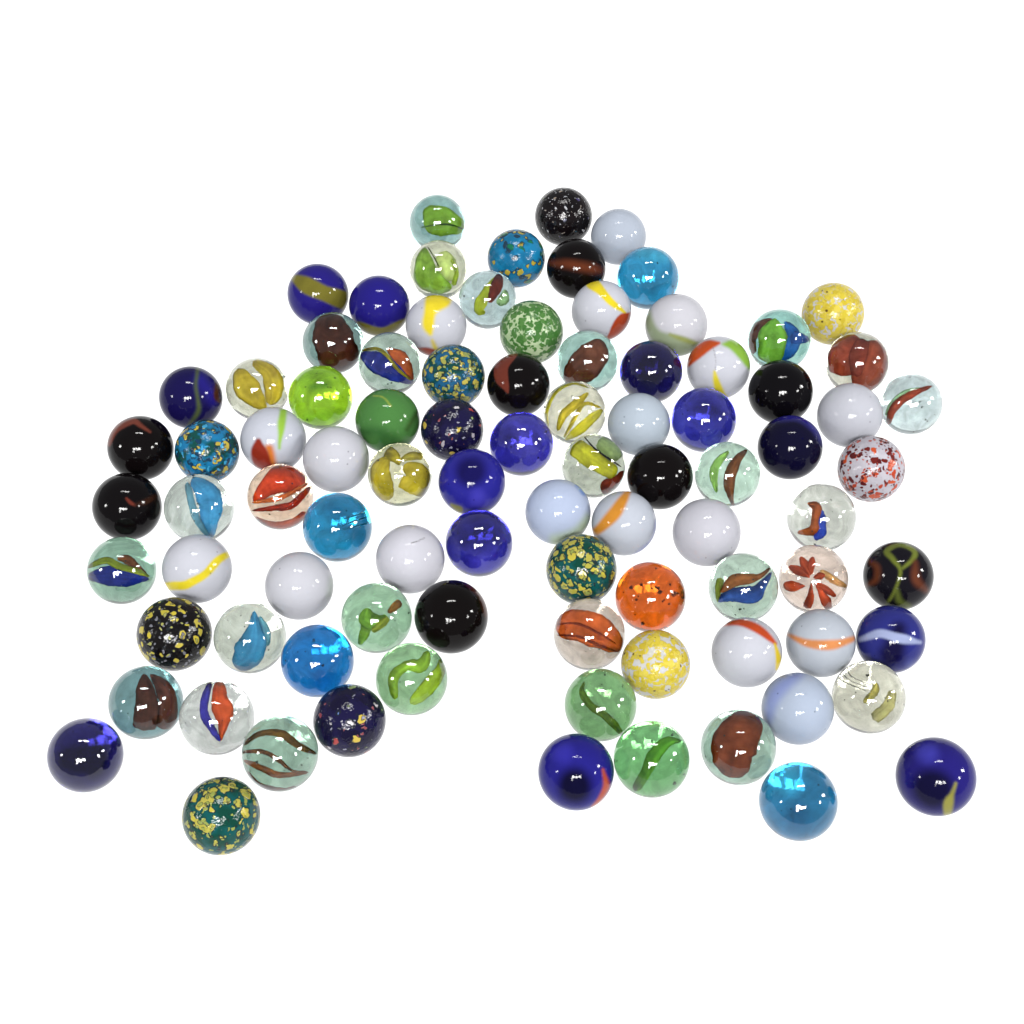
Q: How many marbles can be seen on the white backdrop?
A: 90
